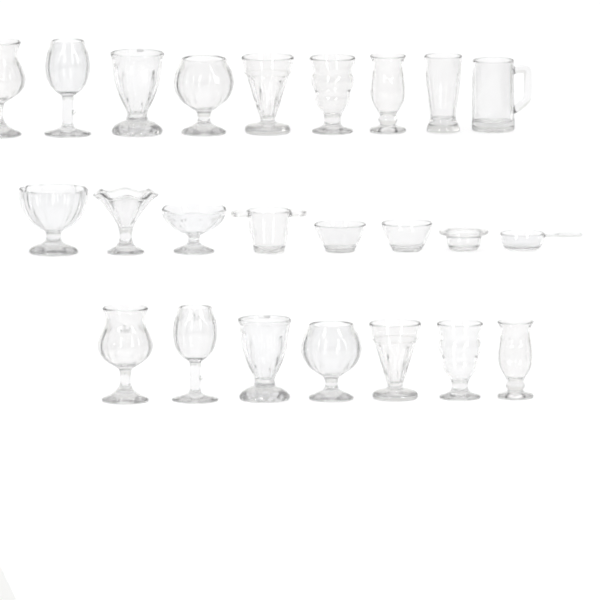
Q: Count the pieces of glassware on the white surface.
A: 24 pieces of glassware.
